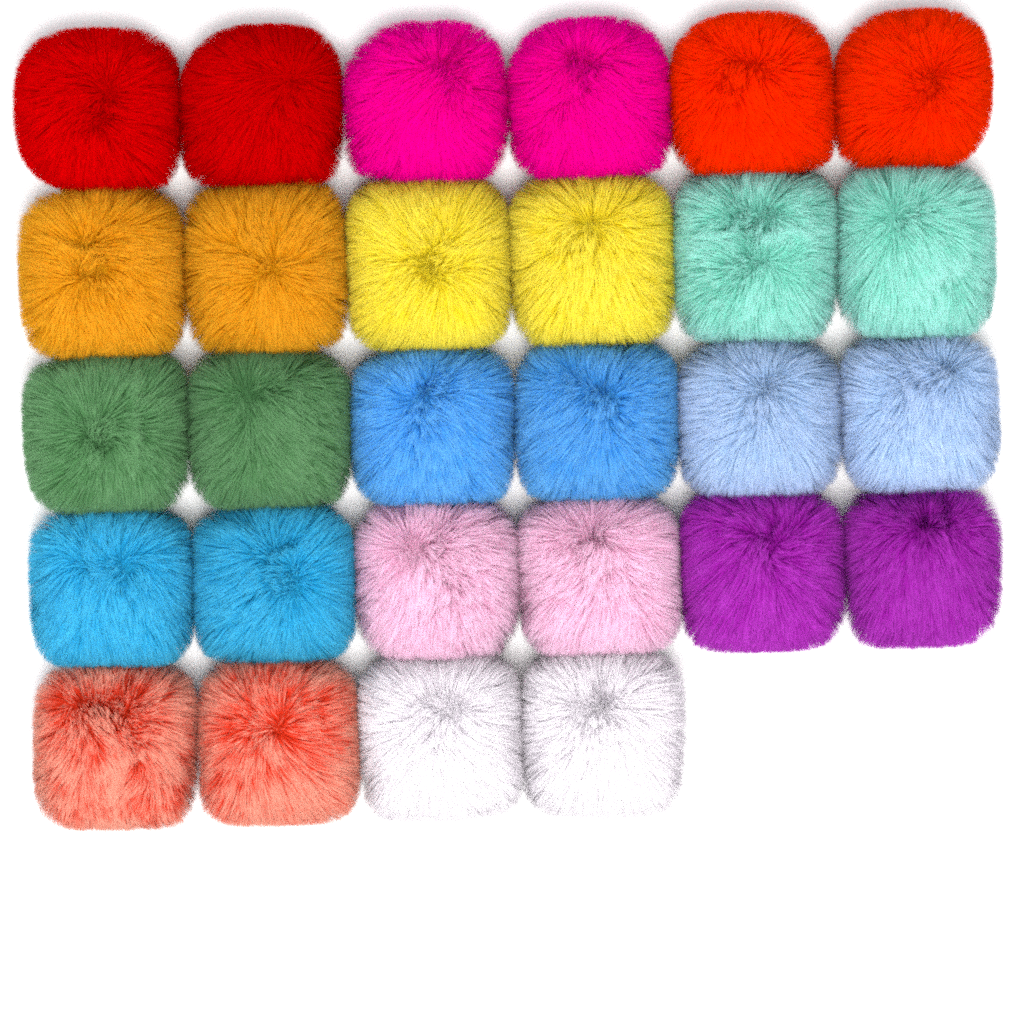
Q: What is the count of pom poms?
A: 28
